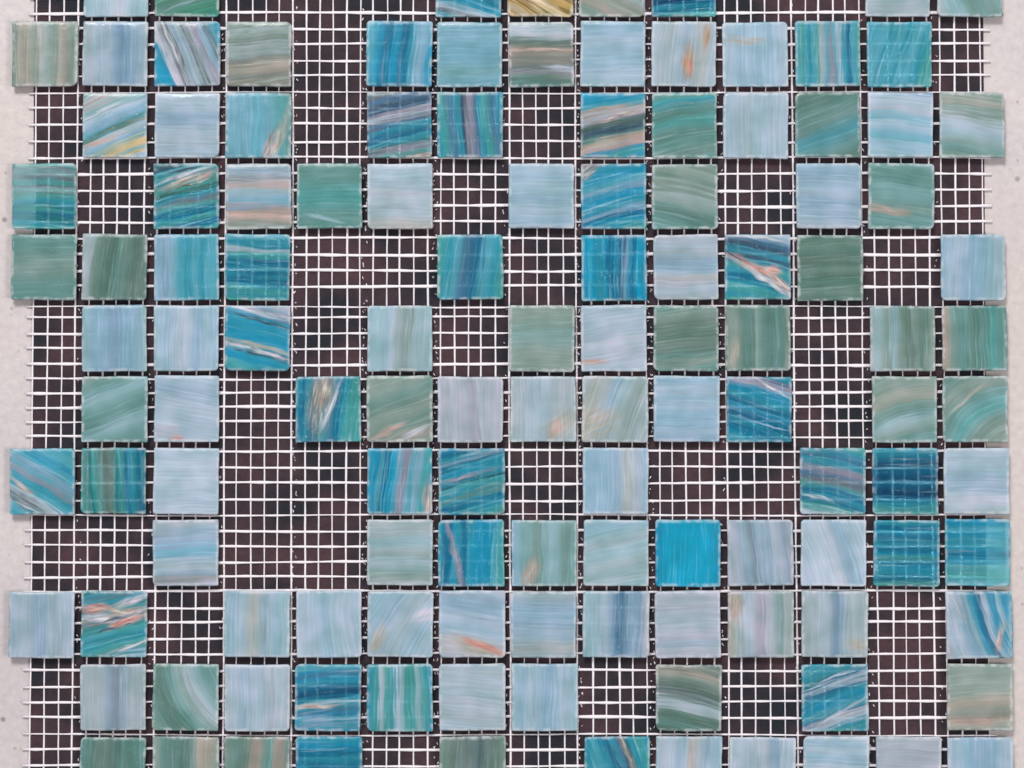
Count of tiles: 124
